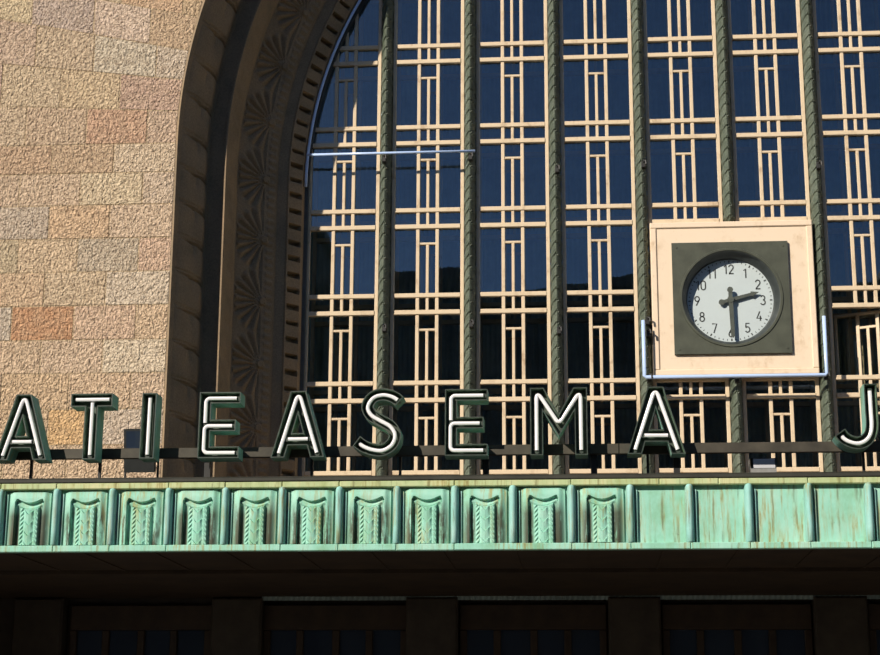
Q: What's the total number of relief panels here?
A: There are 11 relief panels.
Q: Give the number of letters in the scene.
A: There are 10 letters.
